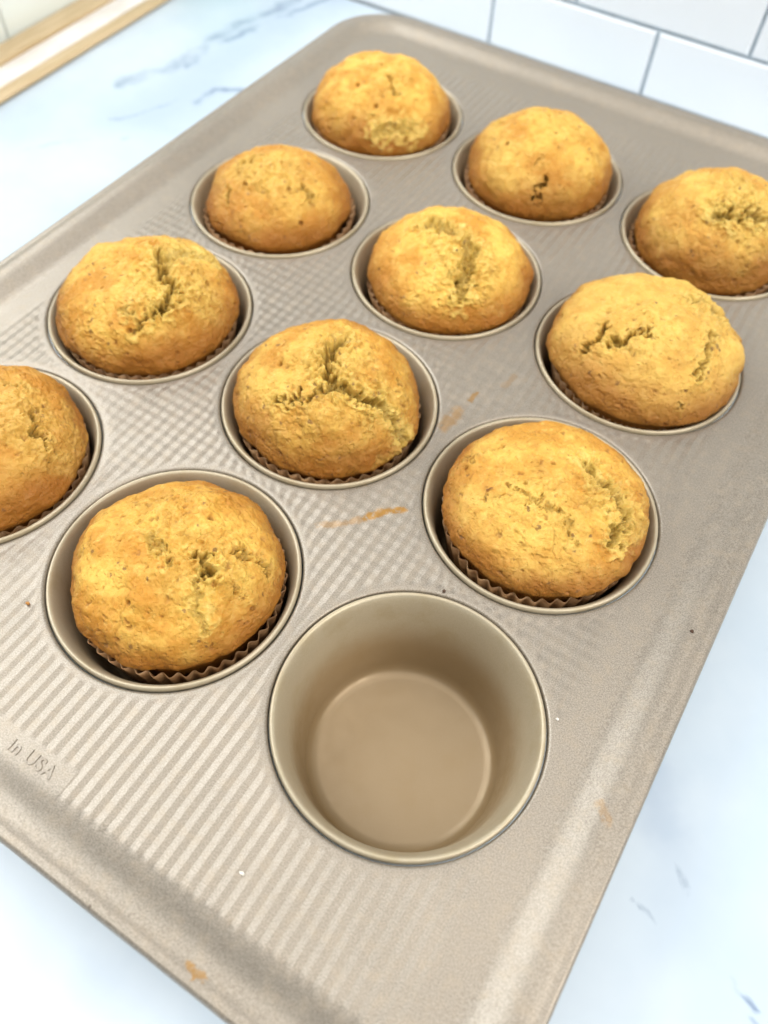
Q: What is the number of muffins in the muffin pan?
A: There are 11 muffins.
